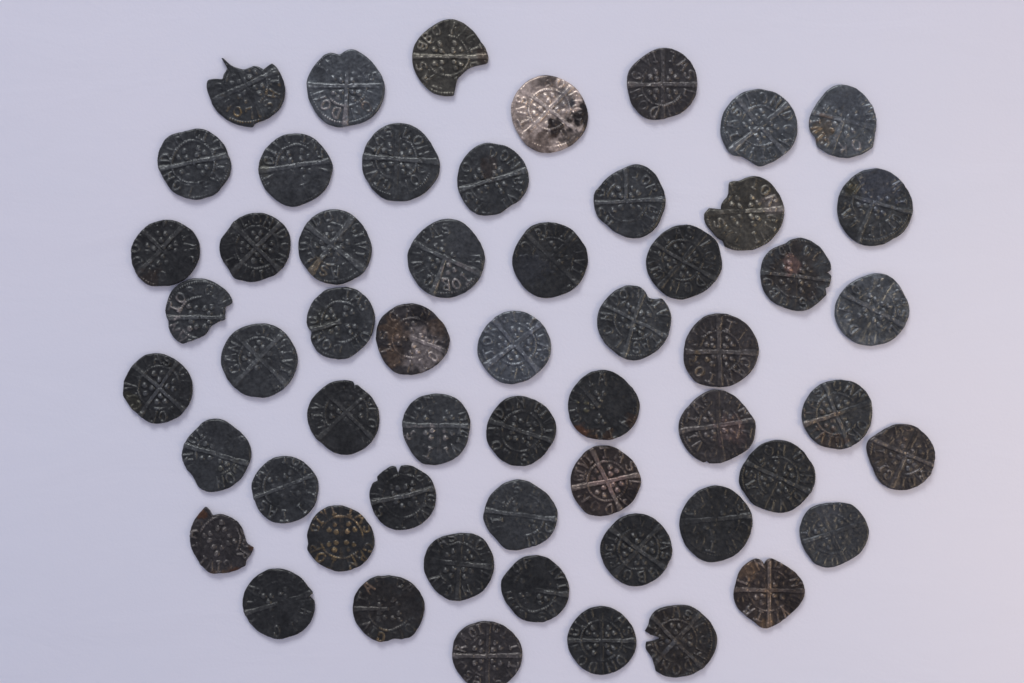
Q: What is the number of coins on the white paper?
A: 56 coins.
